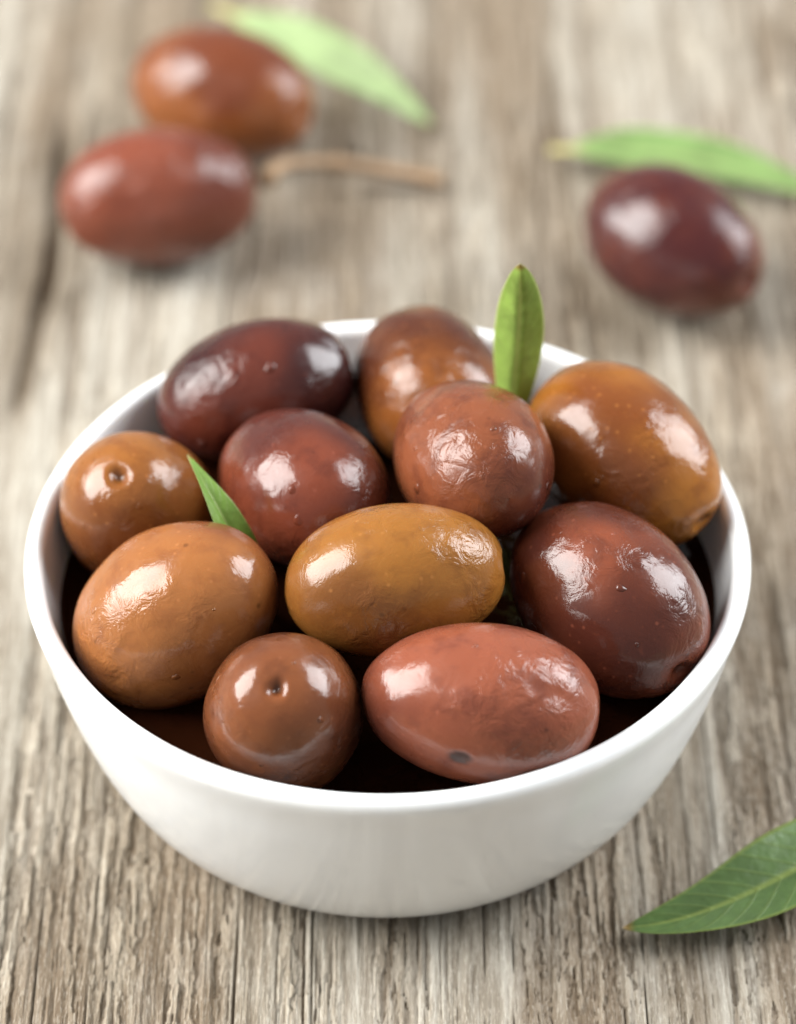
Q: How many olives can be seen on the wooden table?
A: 14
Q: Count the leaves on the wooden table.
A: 5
